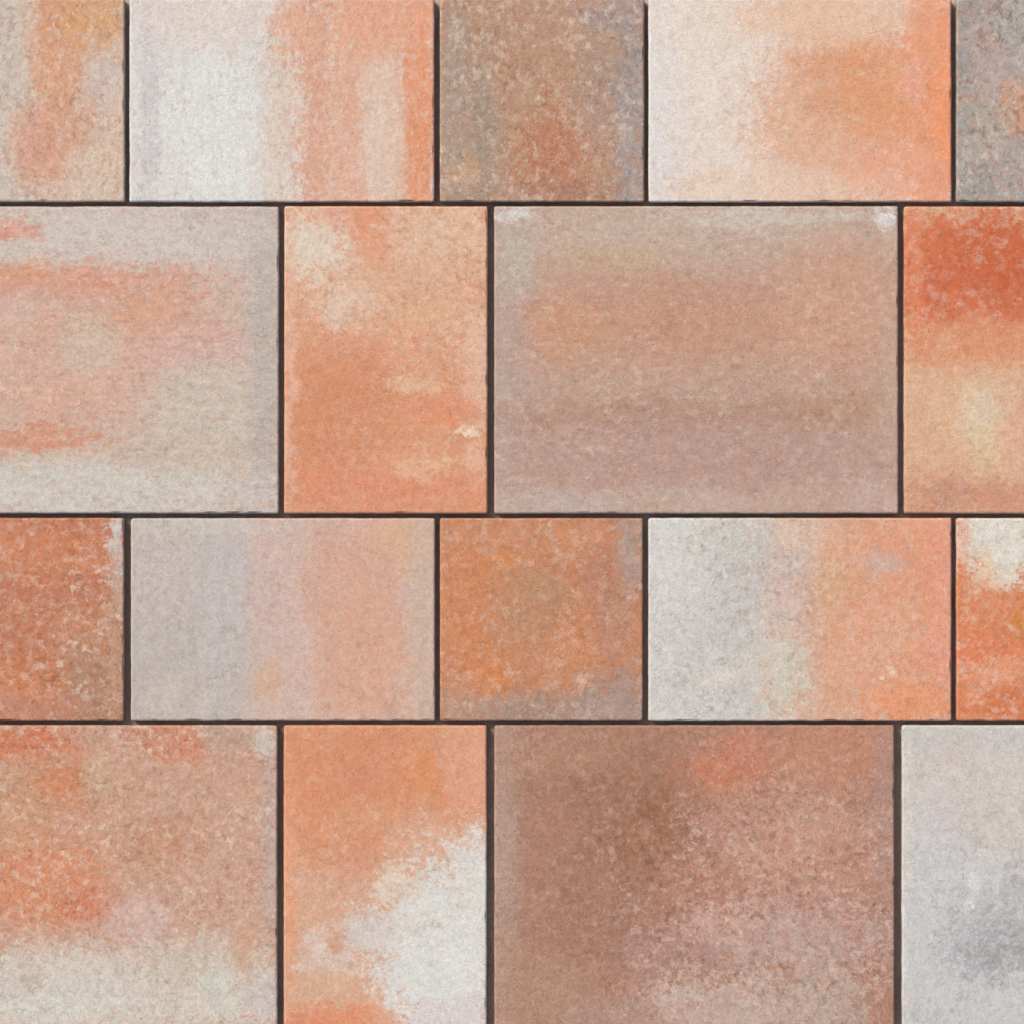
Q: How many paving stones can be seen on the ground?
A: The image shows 18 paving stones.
